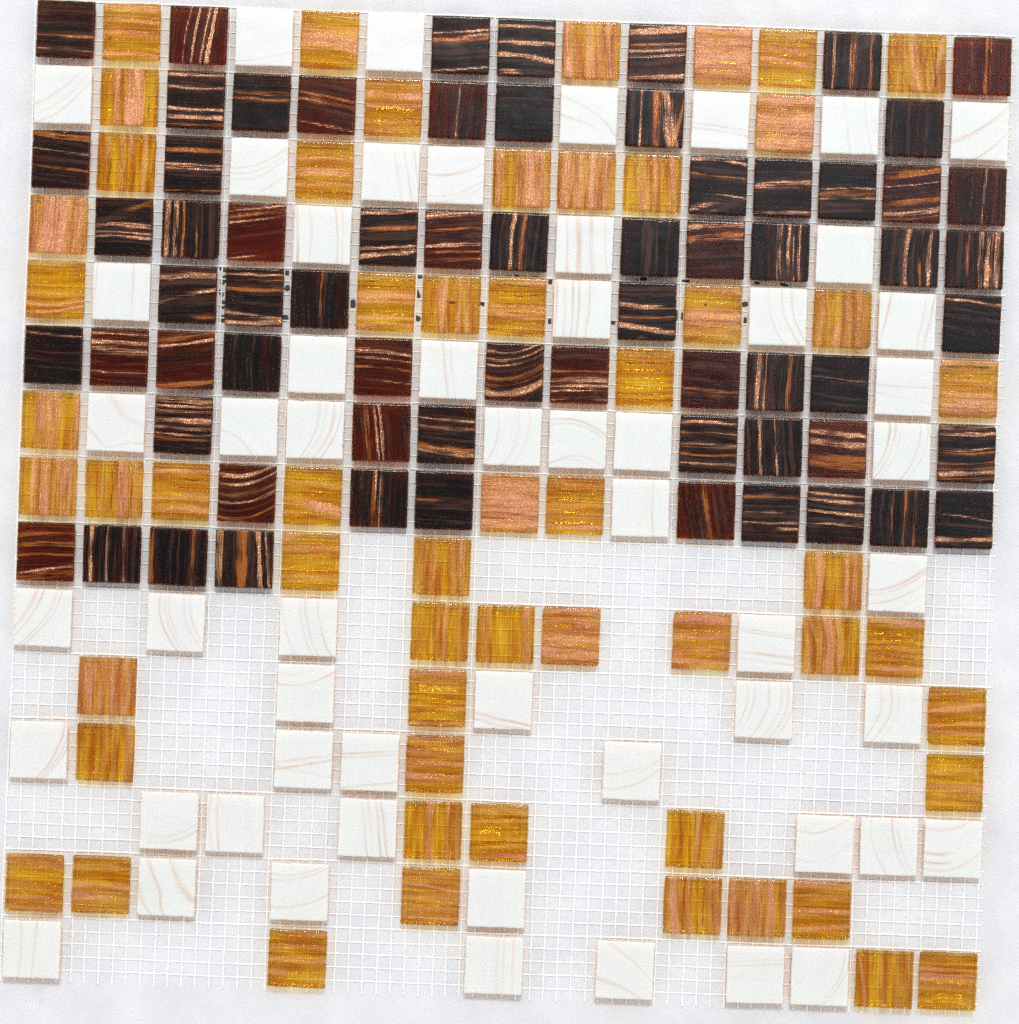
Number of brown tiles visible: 66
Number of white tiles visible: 55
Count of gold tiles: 57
